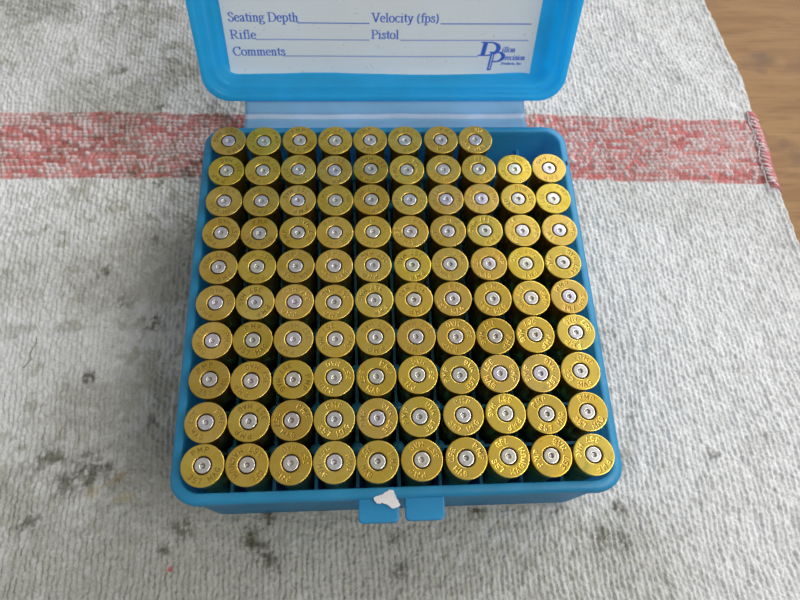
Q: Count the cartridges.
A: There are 98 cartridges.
